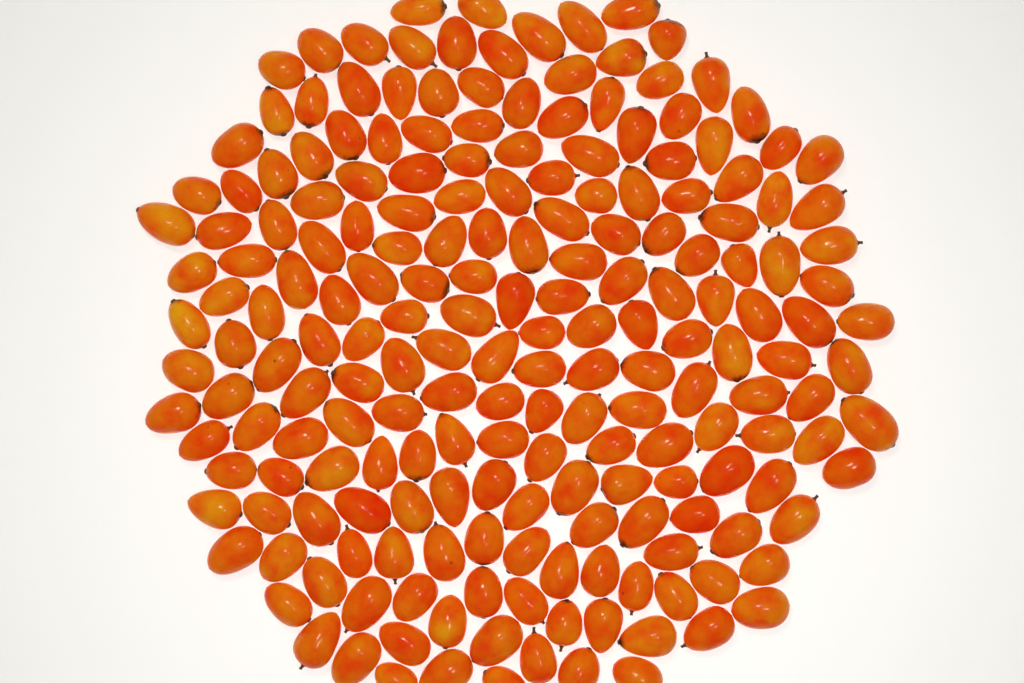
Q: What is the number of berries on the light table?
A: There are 200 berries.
